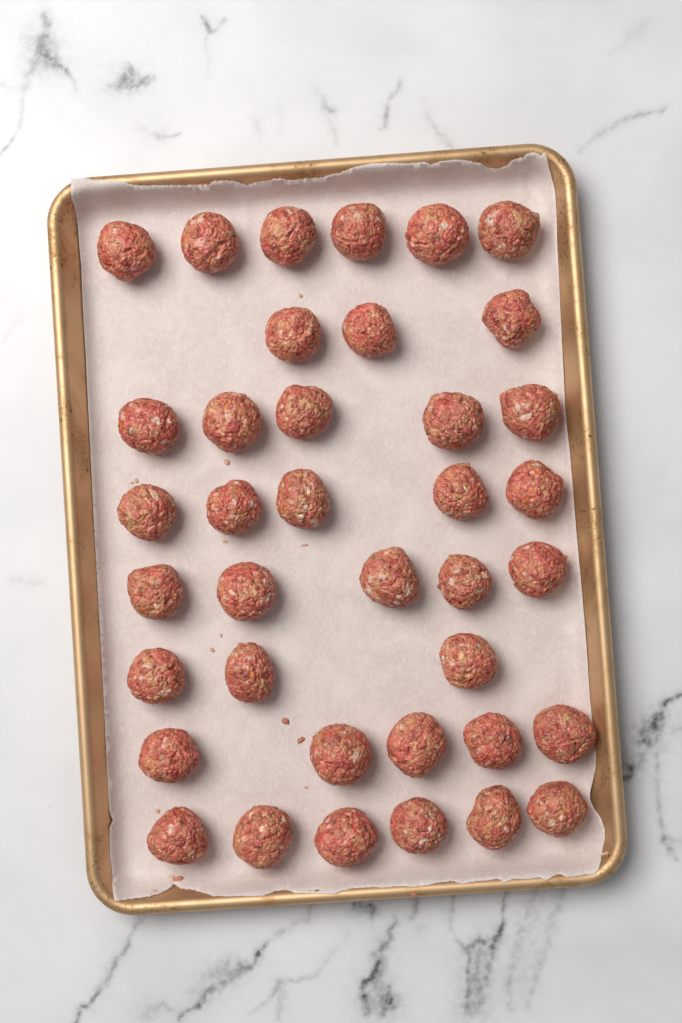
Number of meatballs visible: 38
